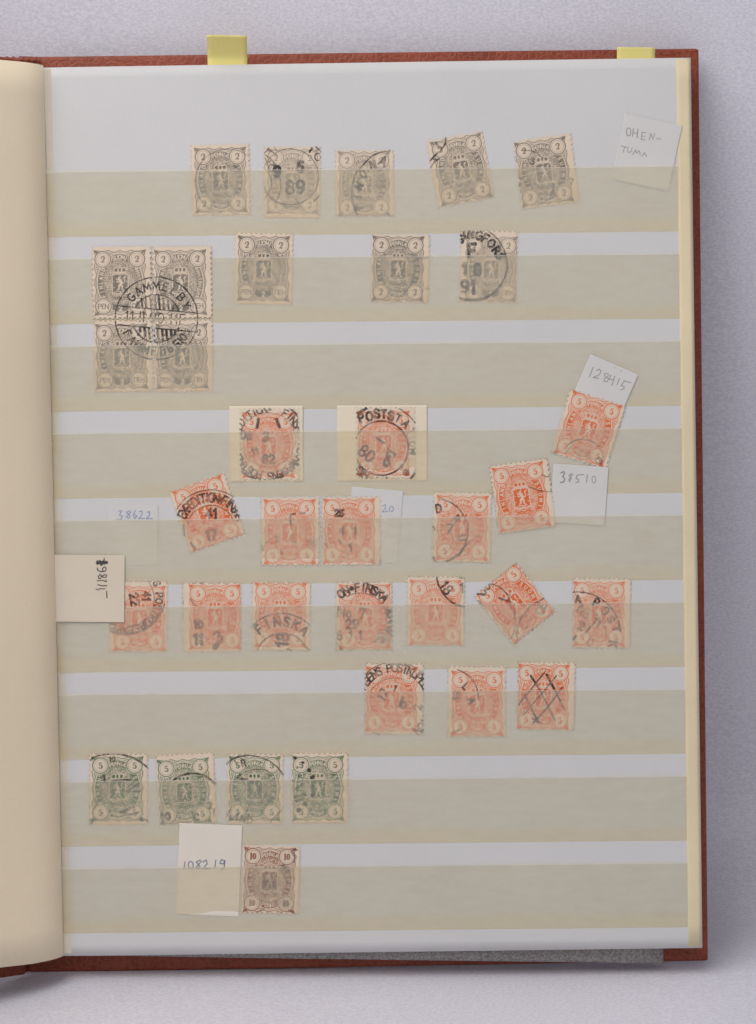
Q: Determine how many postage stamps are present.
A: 35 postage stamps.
